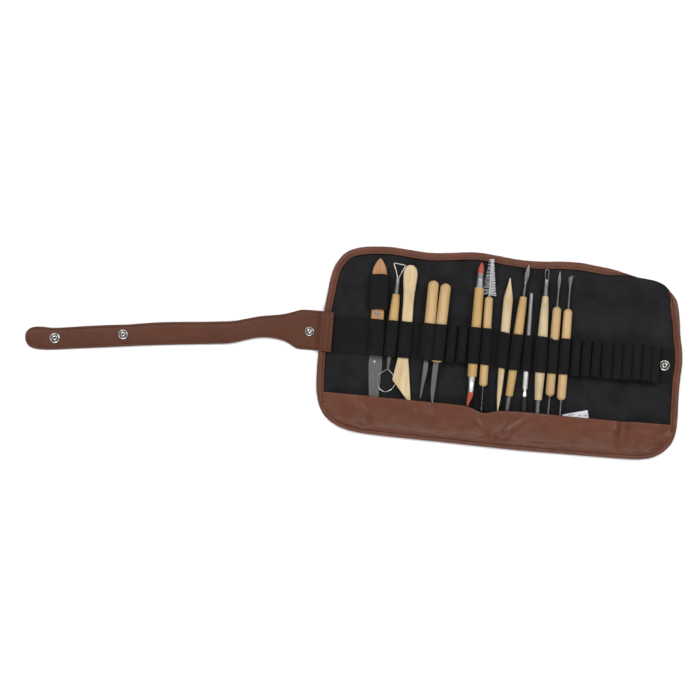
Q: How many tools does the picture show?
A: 13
